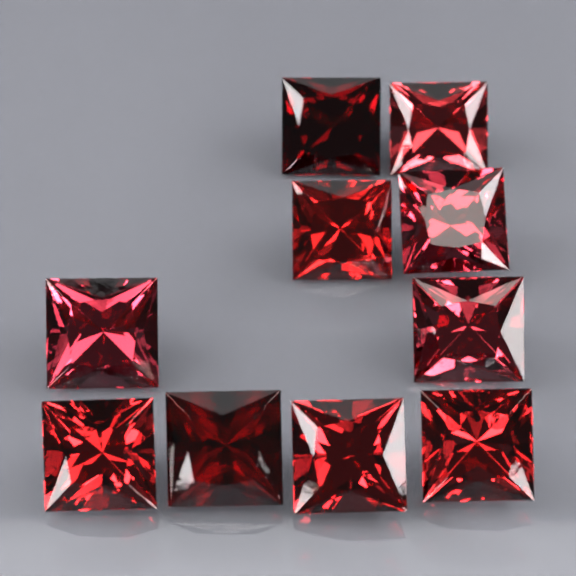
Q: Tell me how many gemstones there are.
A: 10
